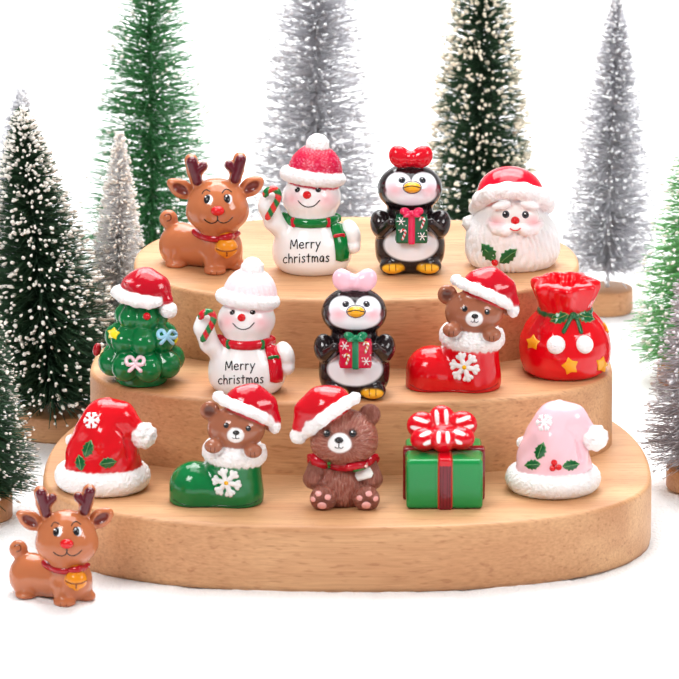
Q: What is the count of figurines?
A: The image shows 15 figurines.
